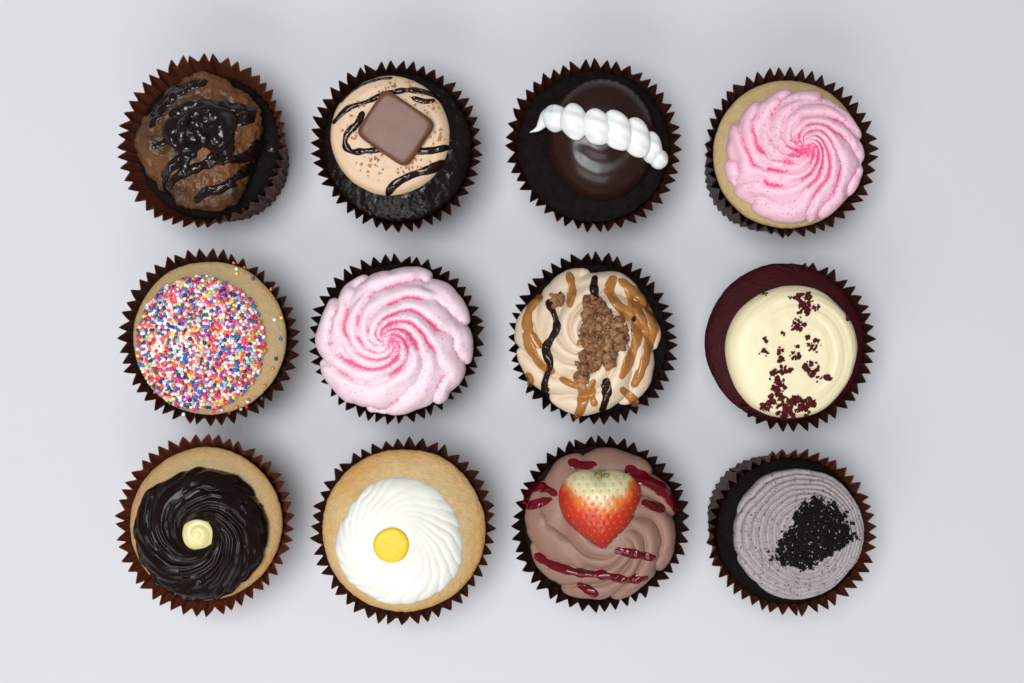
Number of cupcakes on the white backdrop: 12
